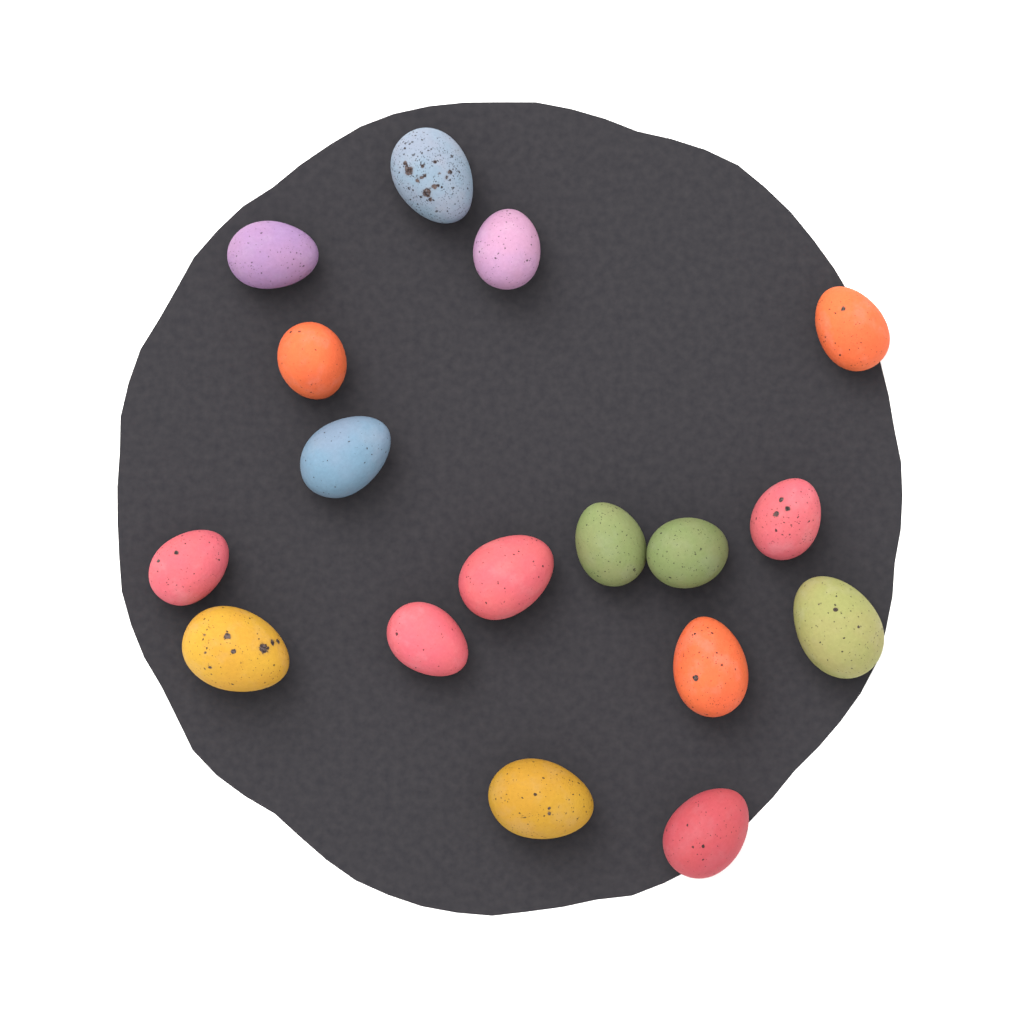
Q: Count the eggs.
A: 17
